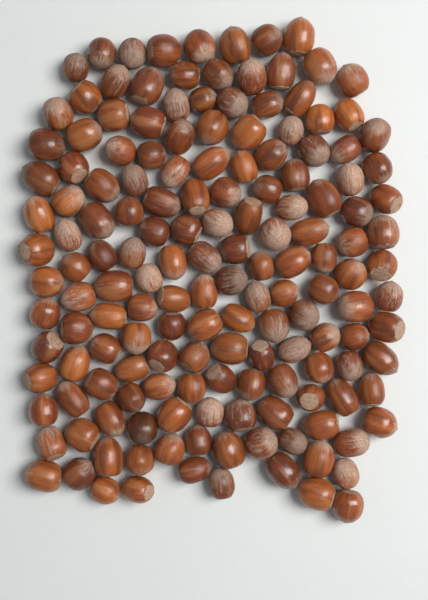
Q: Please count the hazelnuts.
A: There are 161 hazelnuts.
